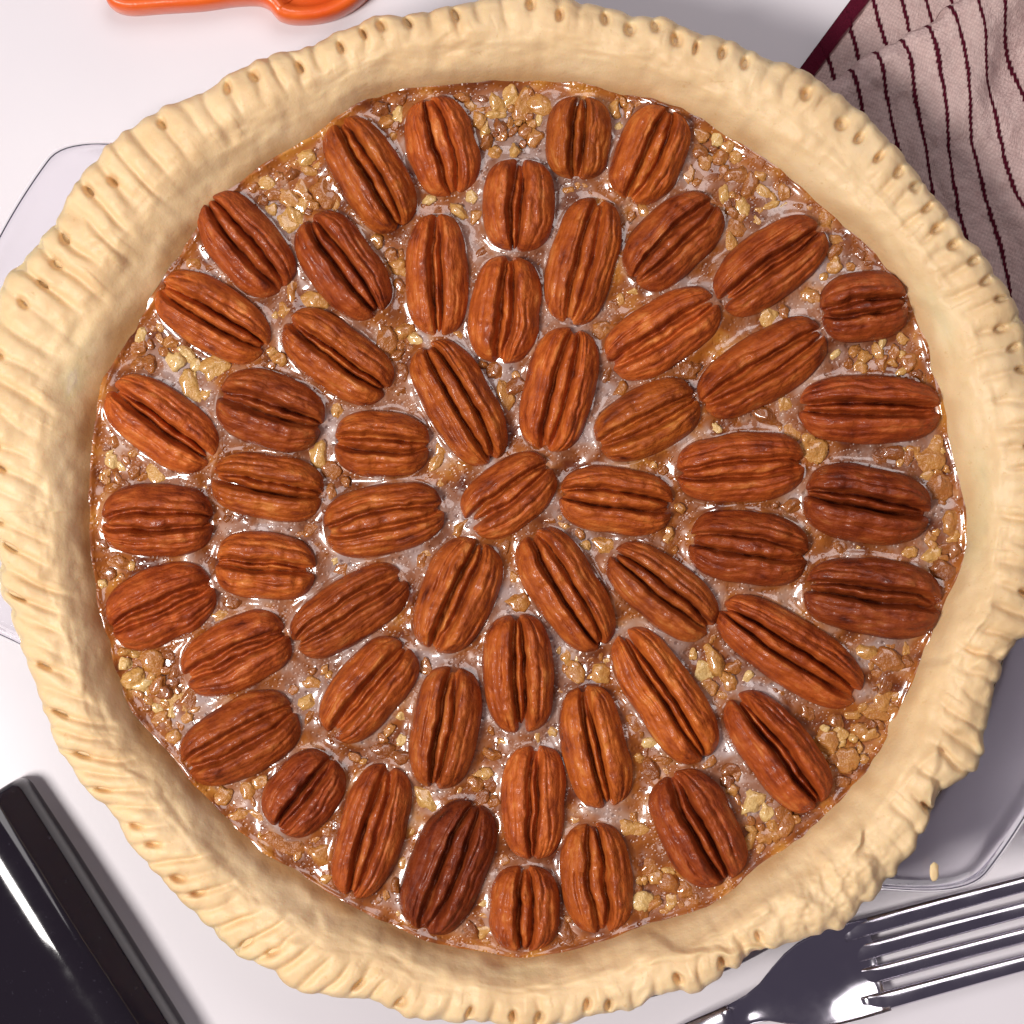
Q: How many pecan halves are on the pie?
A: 55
